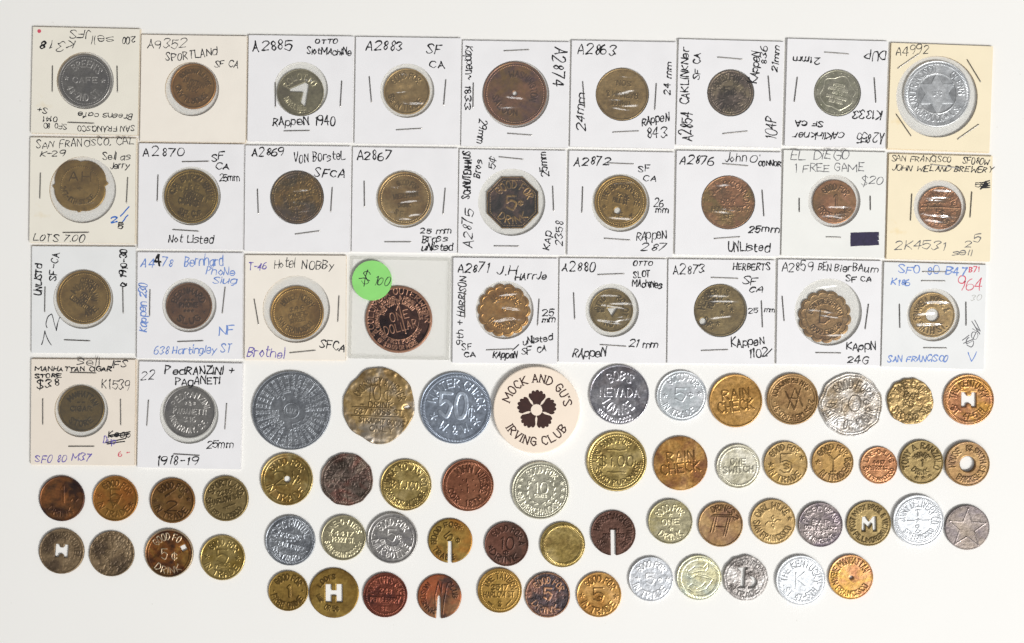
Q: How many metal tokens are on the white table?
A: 86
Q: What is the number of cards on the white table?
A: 28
